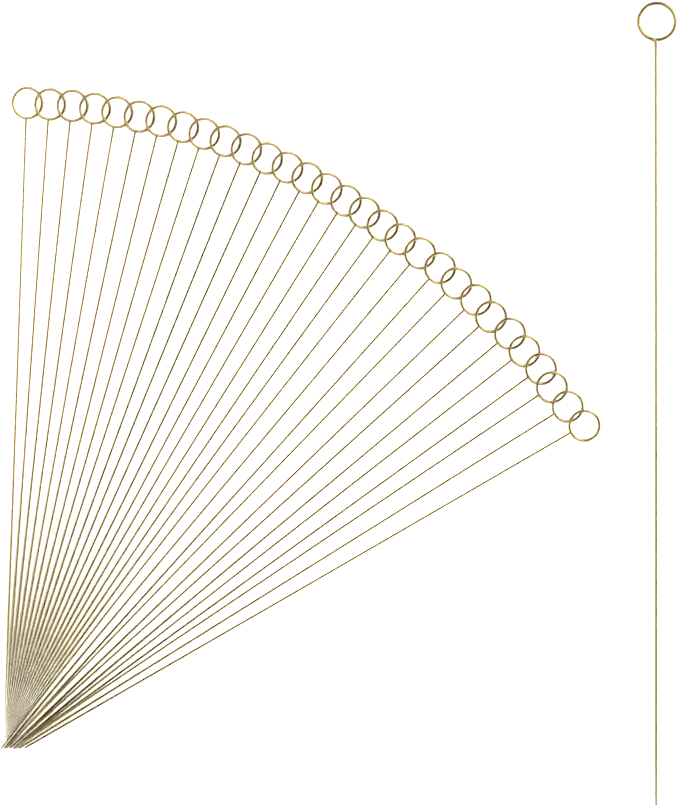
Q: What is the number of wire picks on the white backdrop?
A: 31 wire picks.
